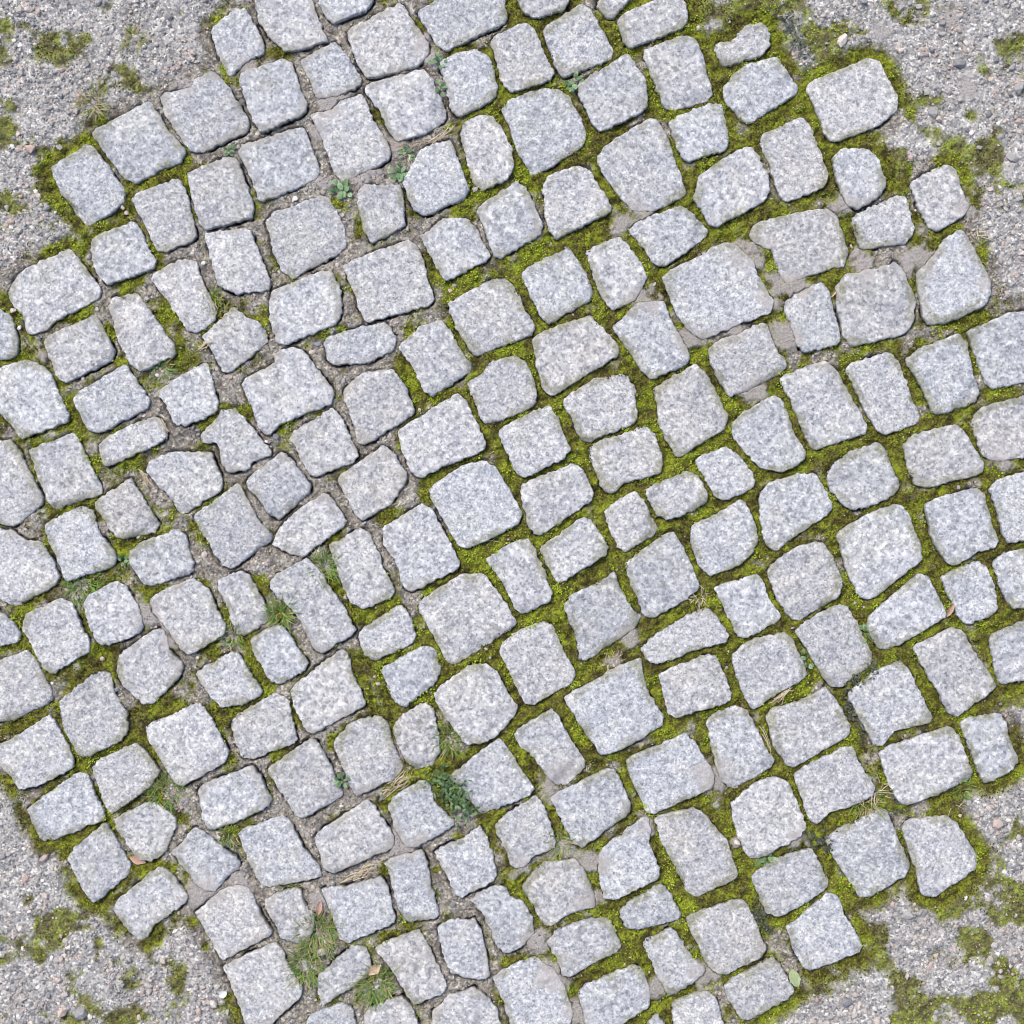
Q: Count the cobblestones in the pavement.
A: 200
